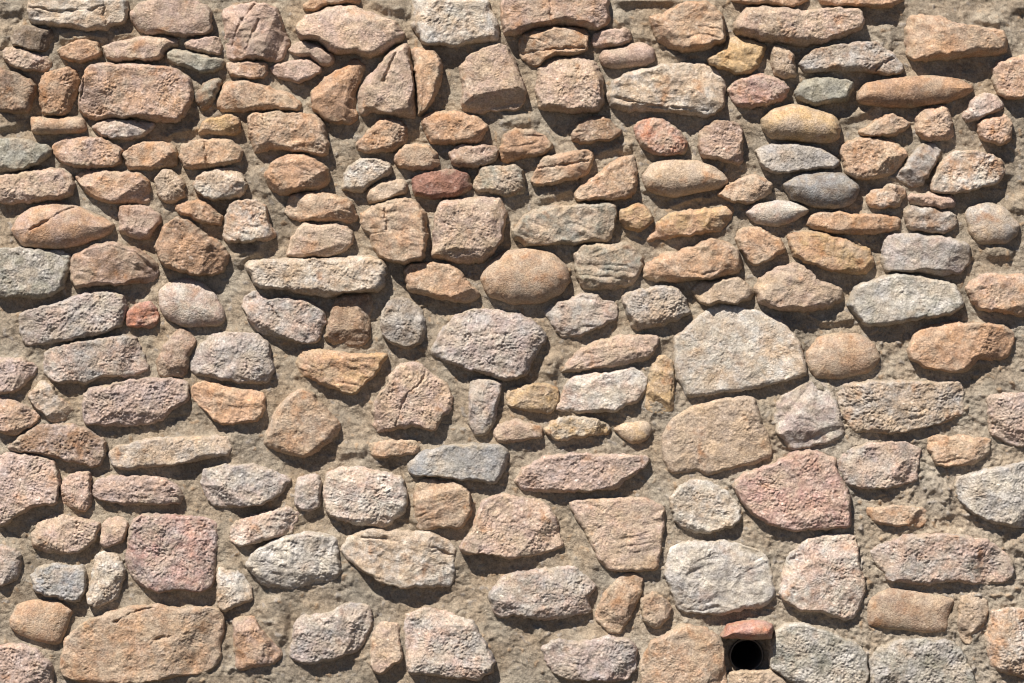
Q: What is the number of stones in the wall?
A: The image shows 200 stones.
